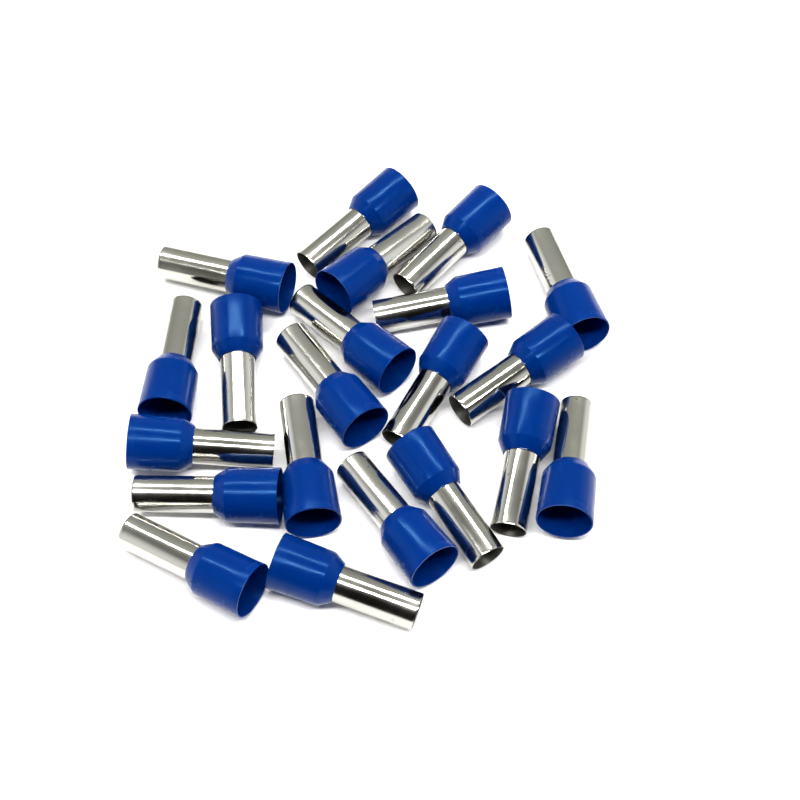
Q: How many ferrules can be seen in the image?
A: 21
